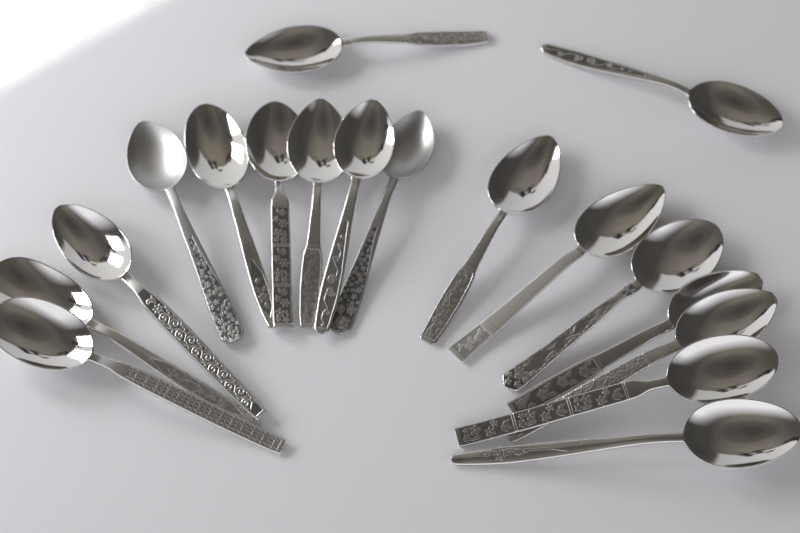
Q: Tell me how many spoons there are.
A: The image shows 18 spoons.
